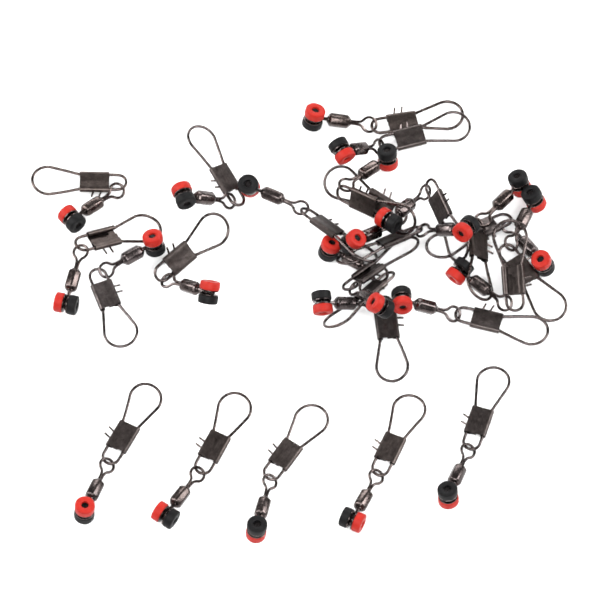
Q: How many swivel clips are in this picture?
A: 25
